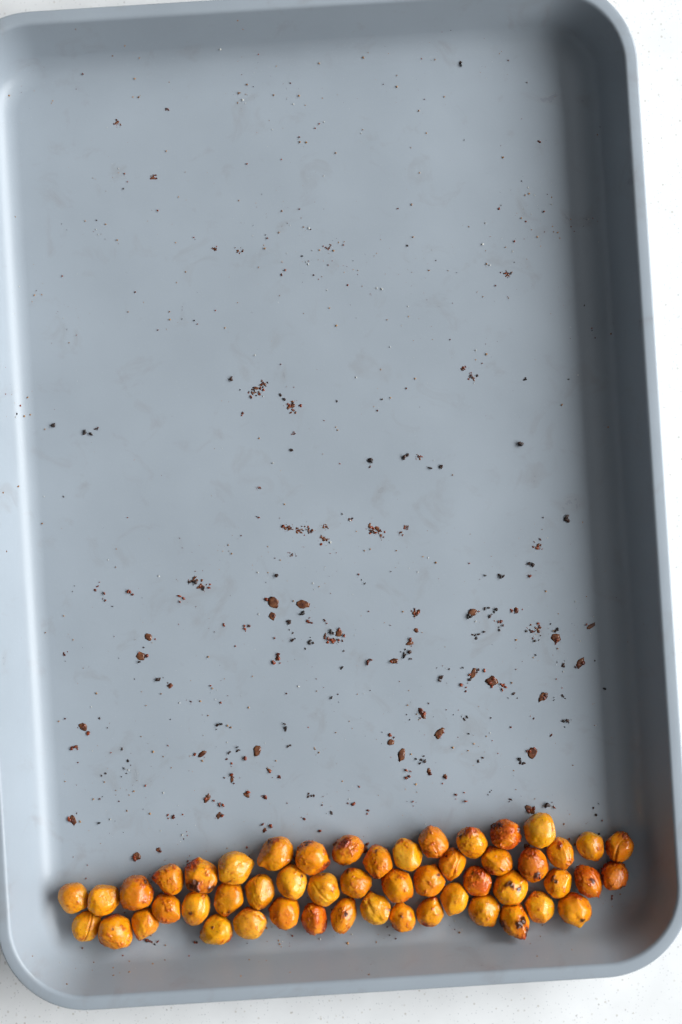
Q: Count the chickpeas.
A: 51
